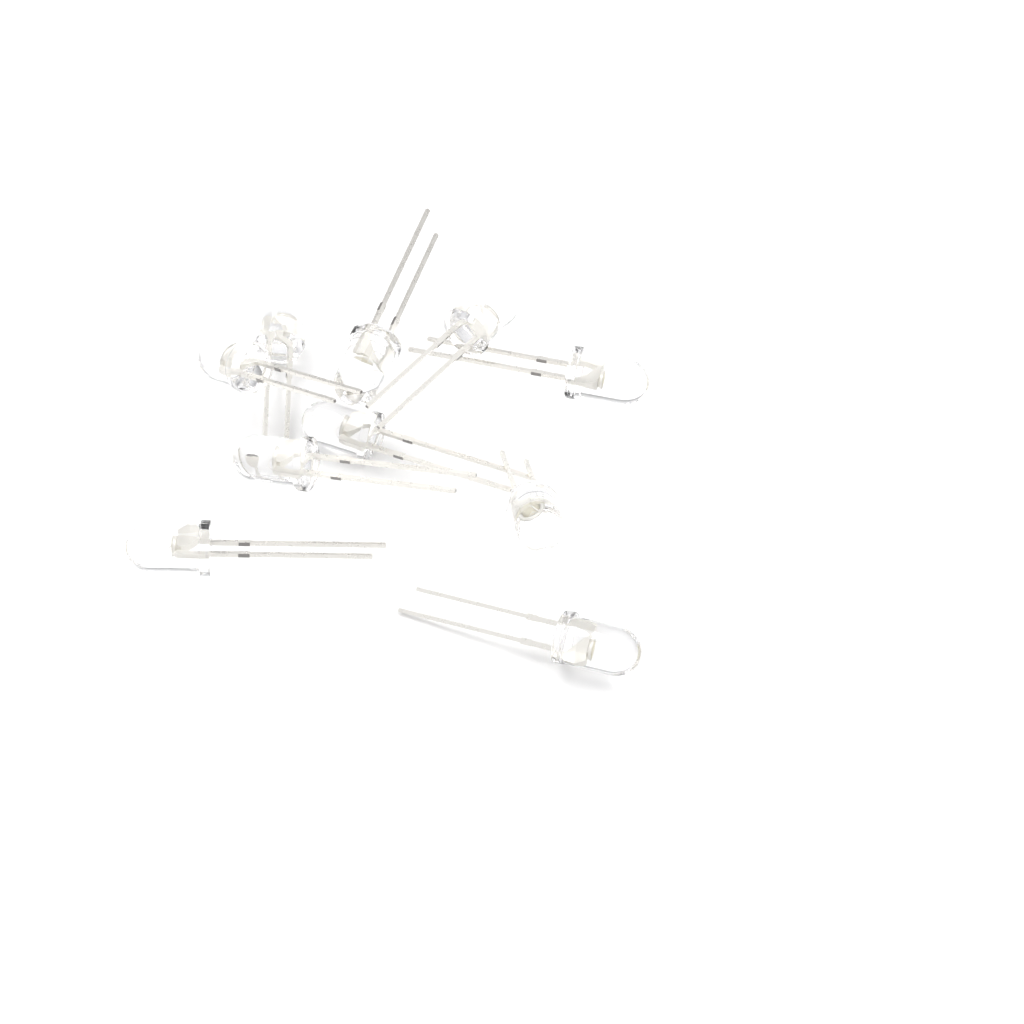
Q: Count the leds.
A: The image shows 10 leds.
